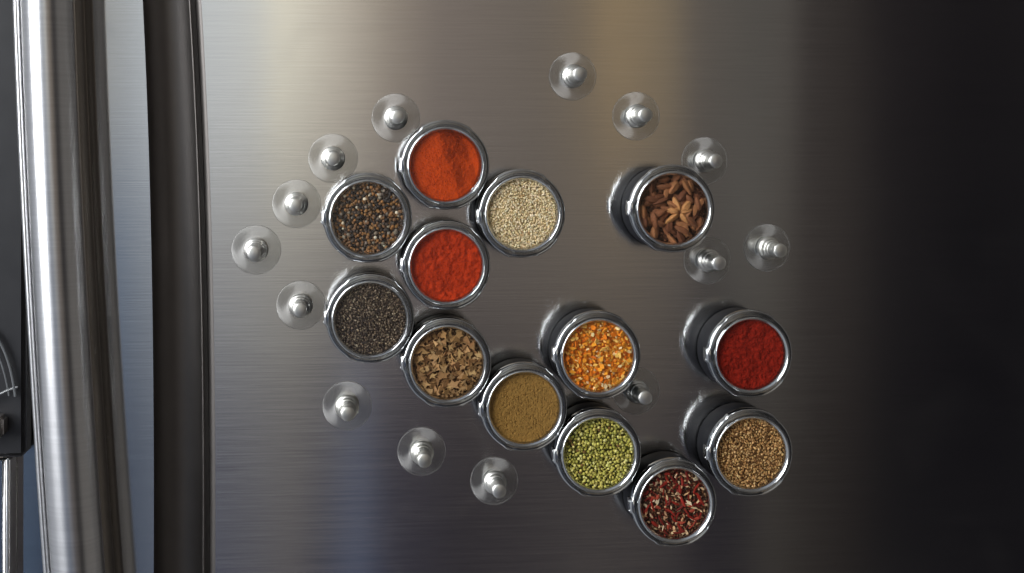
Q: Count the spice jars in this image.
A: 13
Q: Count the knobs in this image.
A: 14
